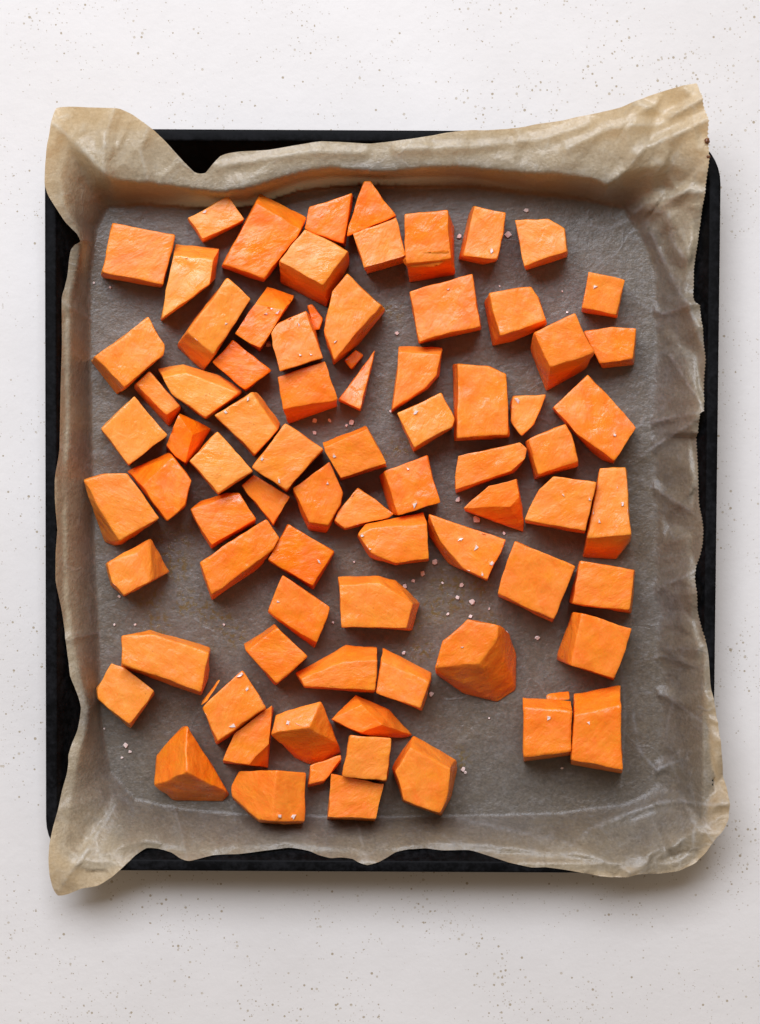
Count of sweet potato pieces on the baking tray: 79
